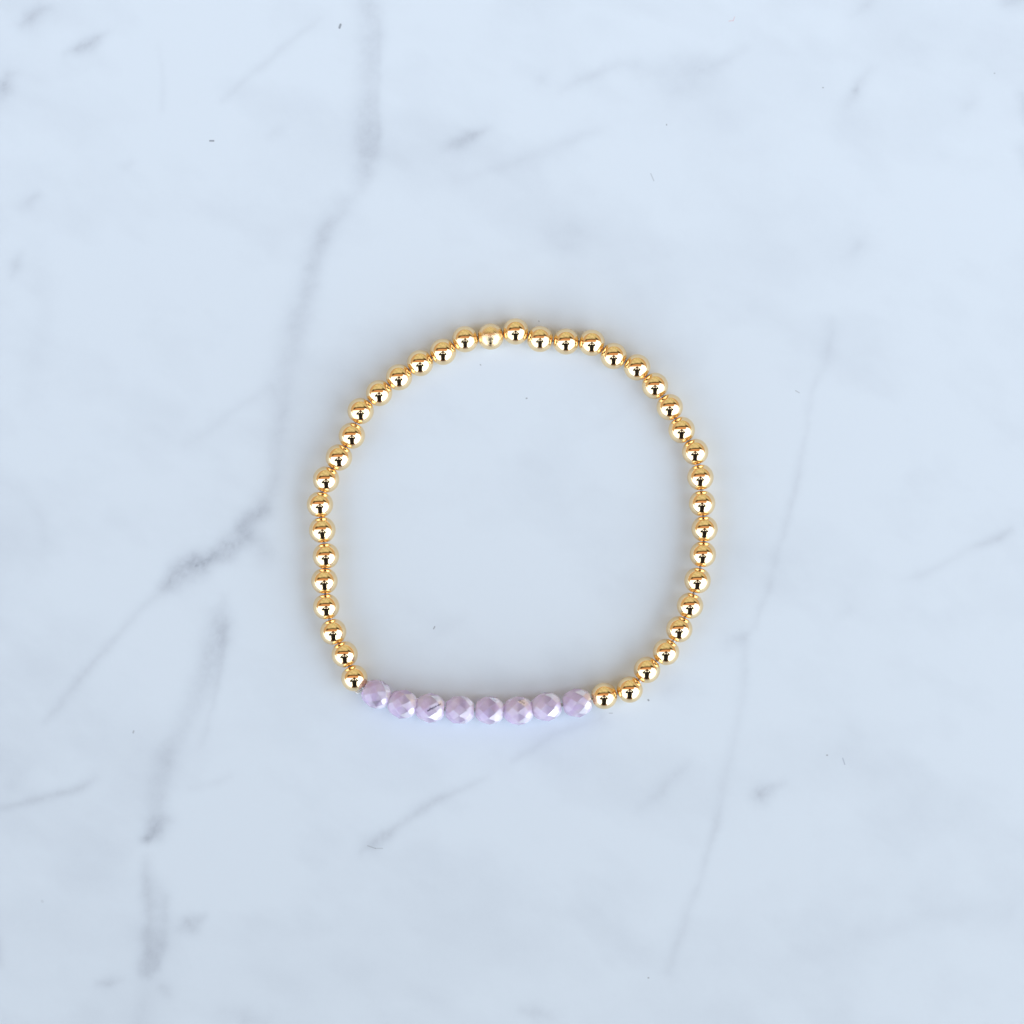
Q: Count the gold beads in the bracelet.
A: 39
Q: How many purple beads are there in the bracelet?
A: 8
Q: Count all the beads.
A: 47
